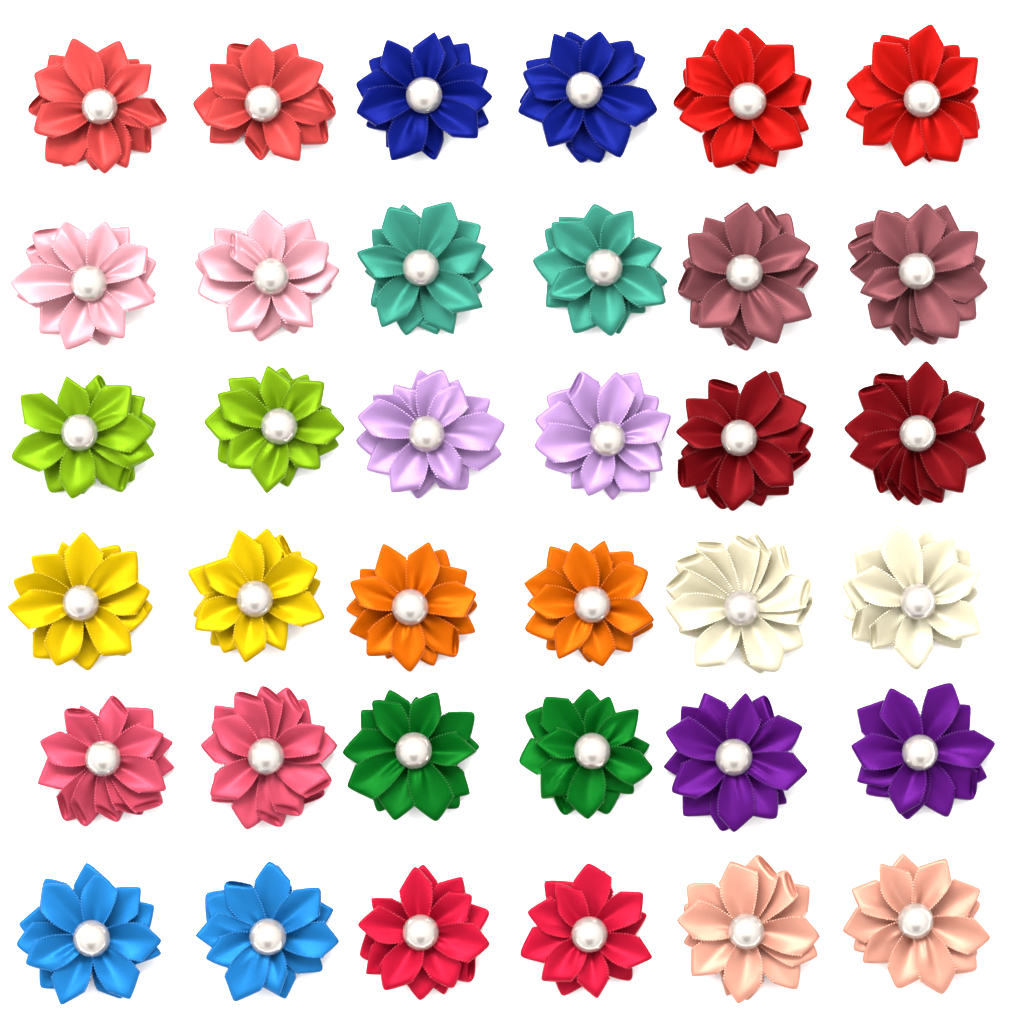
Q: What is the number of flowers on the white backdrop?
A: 36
